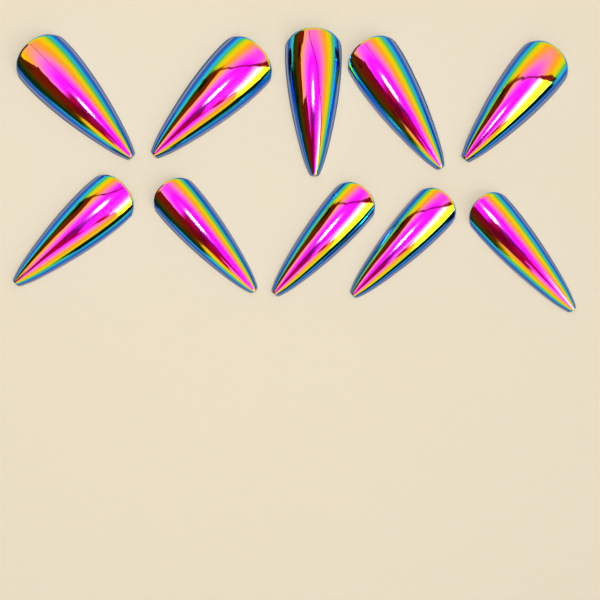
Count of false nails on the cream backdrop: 10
